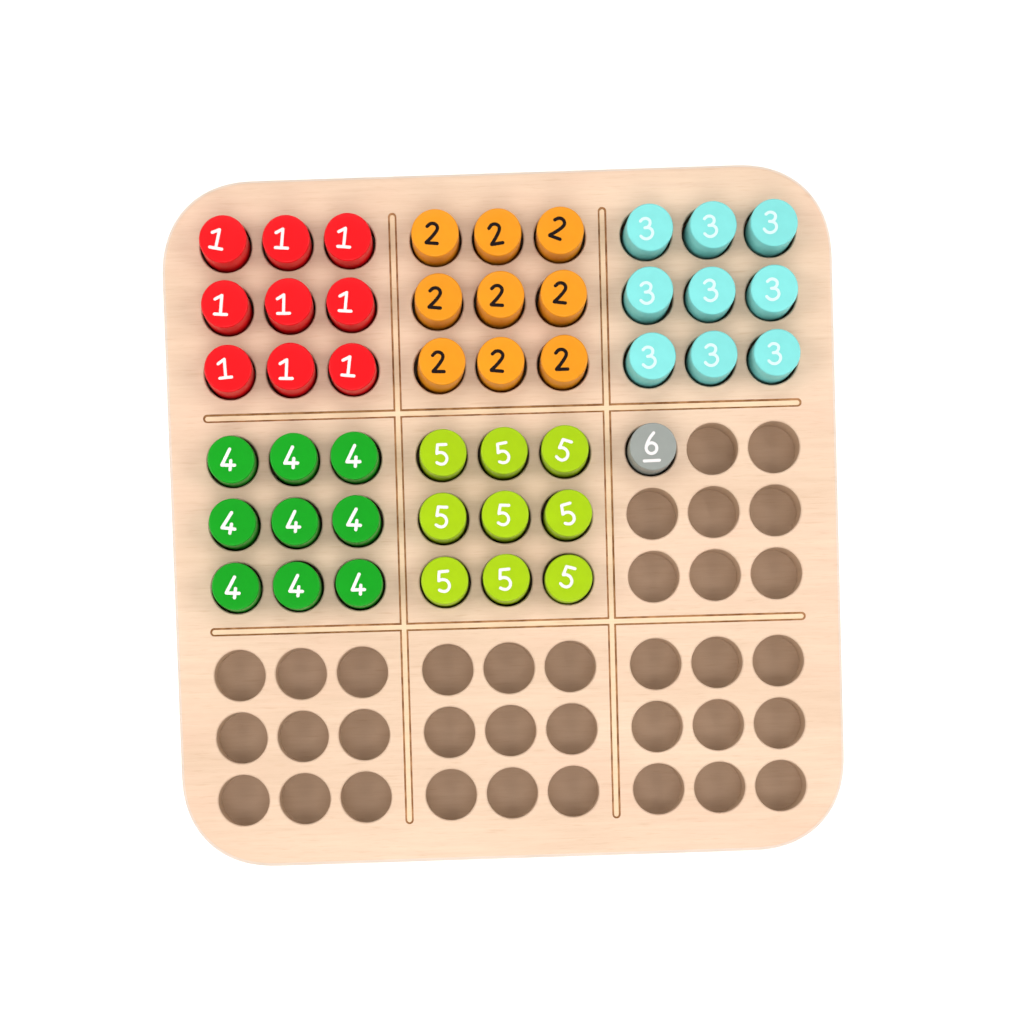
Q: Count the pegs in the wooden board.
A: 46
